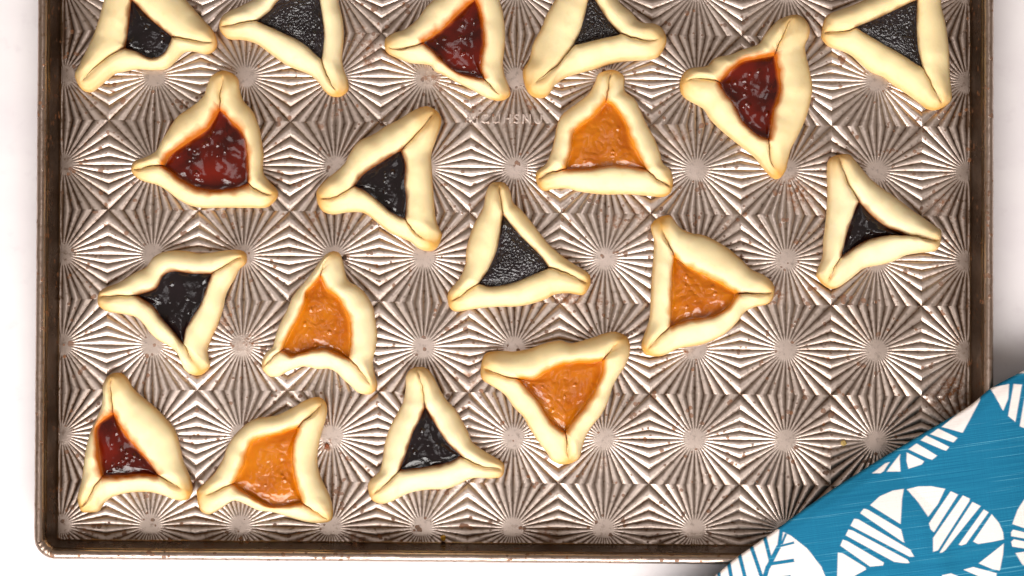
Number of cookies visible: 18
